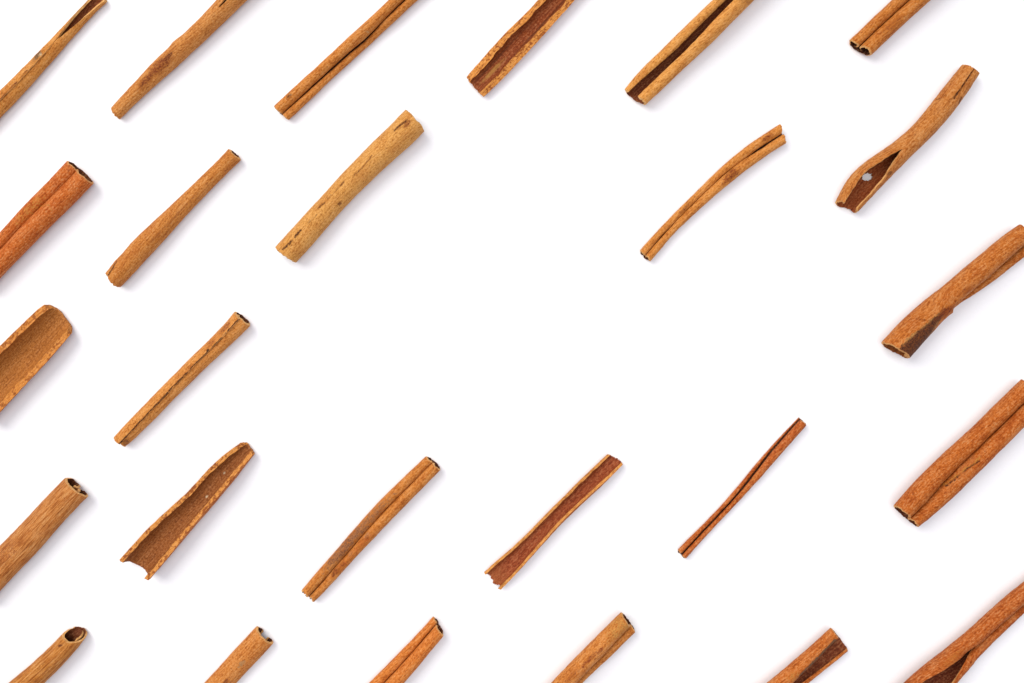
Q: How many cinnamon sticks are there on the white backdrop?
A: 26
